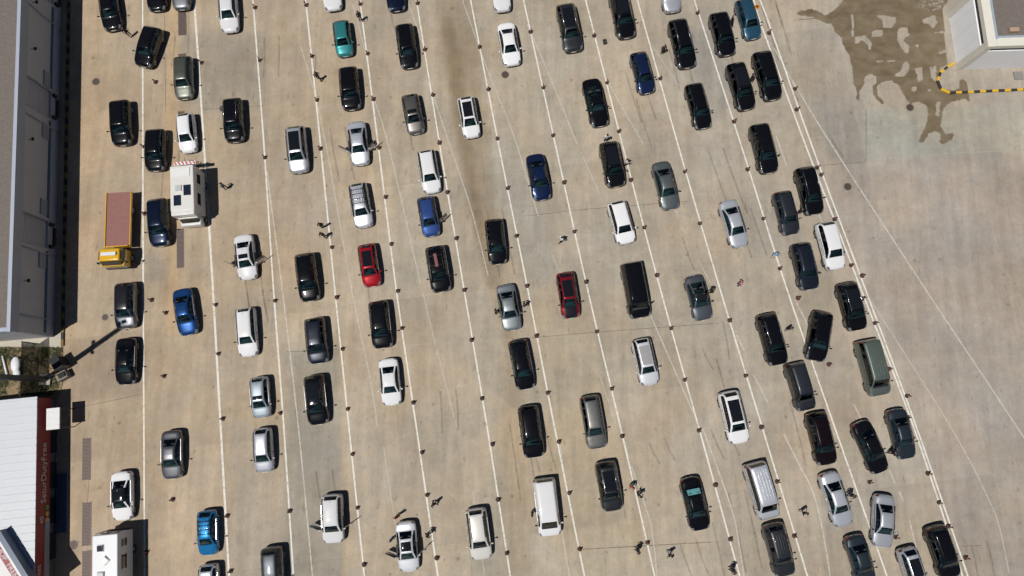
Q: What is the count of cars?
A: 96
